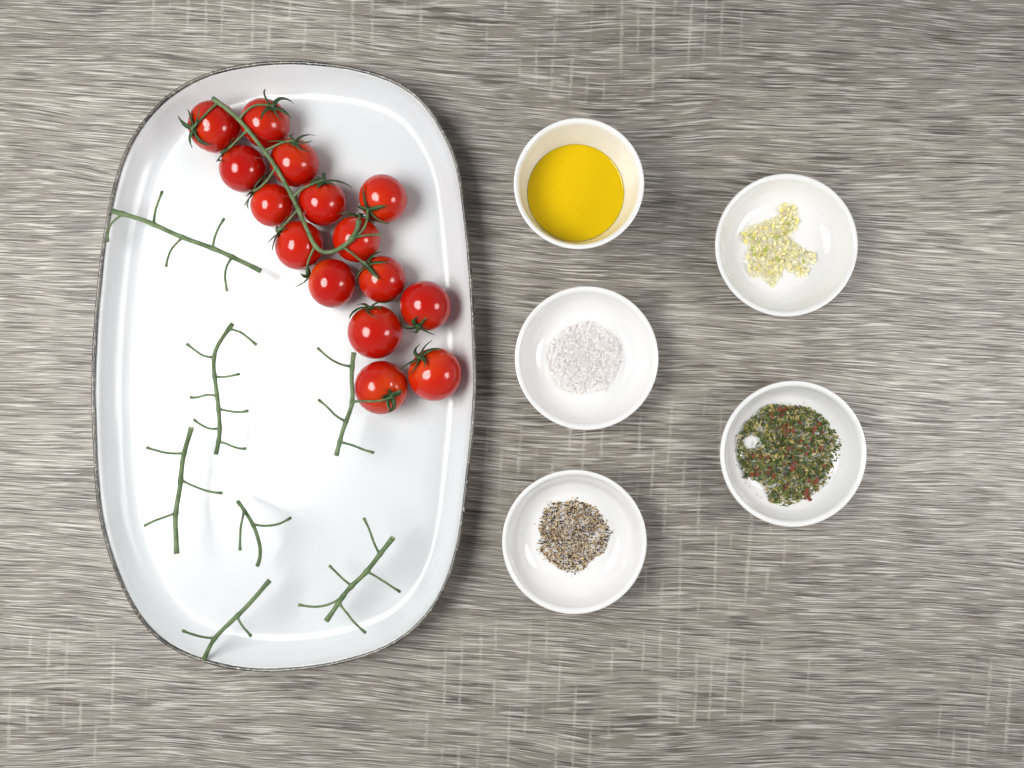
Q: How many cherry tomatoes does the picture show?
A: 15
